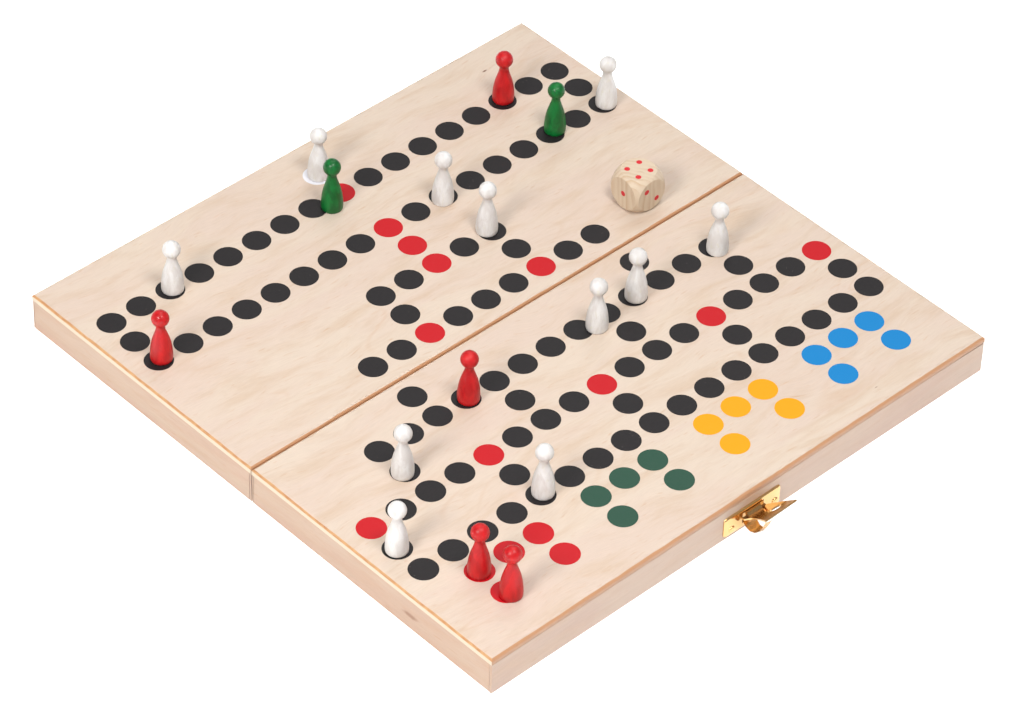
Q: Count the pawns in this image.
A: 18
